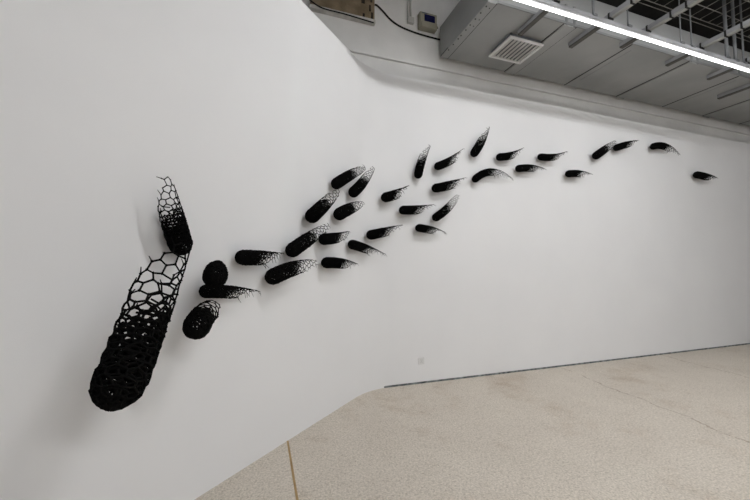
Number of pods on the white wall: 33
